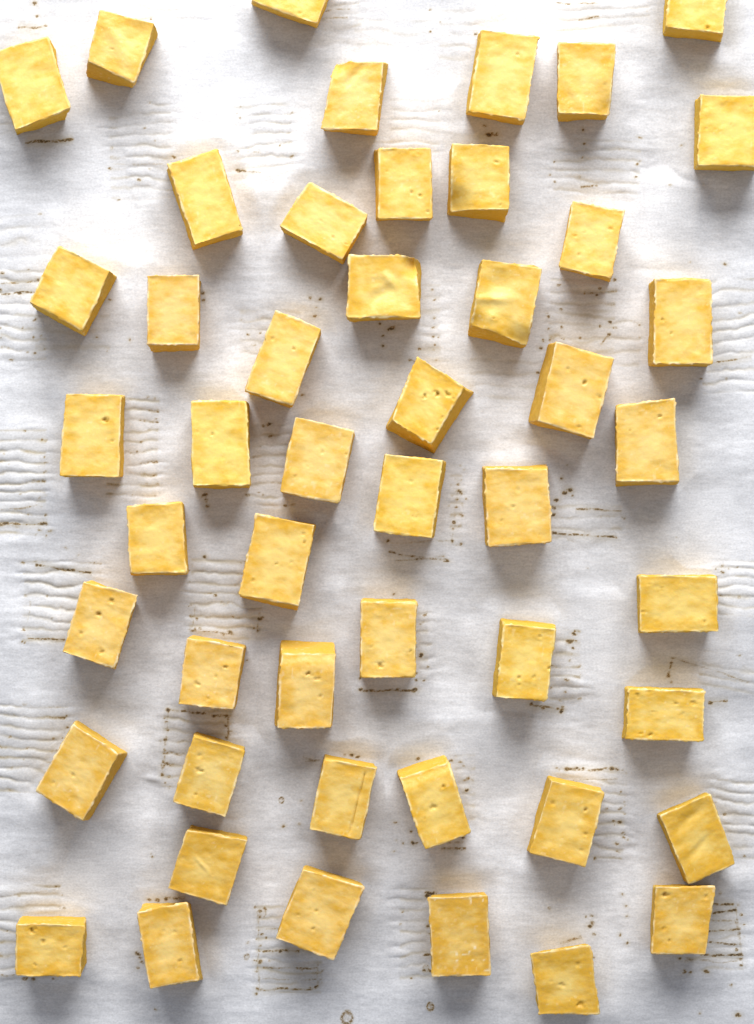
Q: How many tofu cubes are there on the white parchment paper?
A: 49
